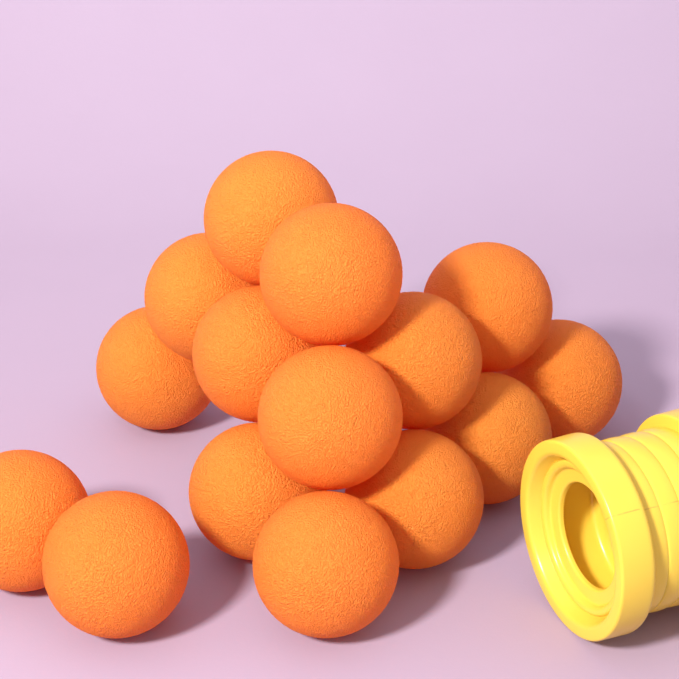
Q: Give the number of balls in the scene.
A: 15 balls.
